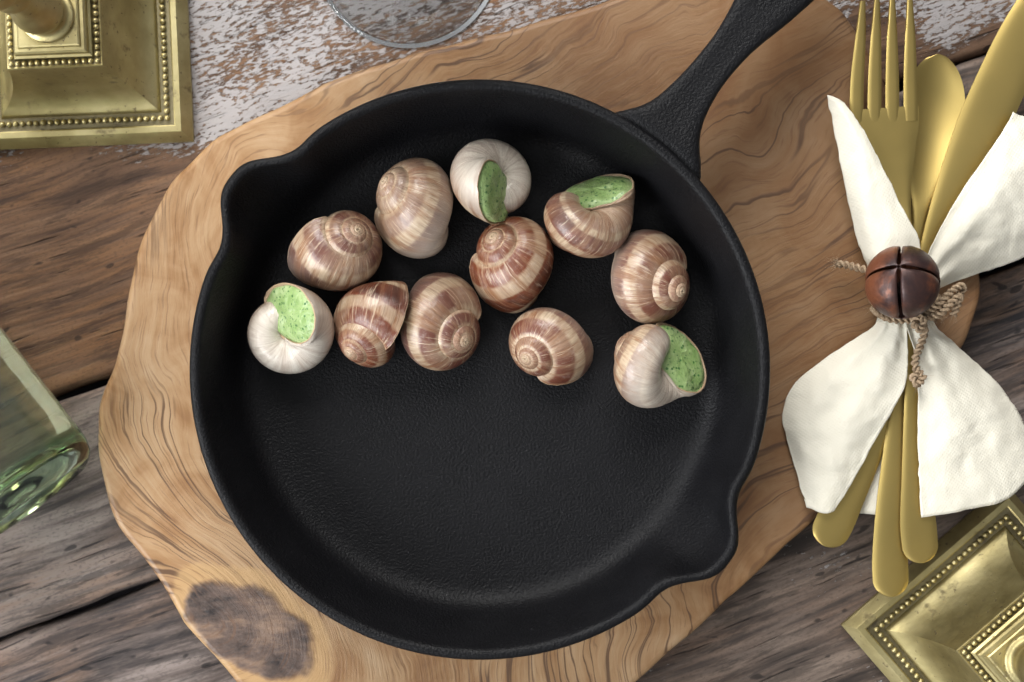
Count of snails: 11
